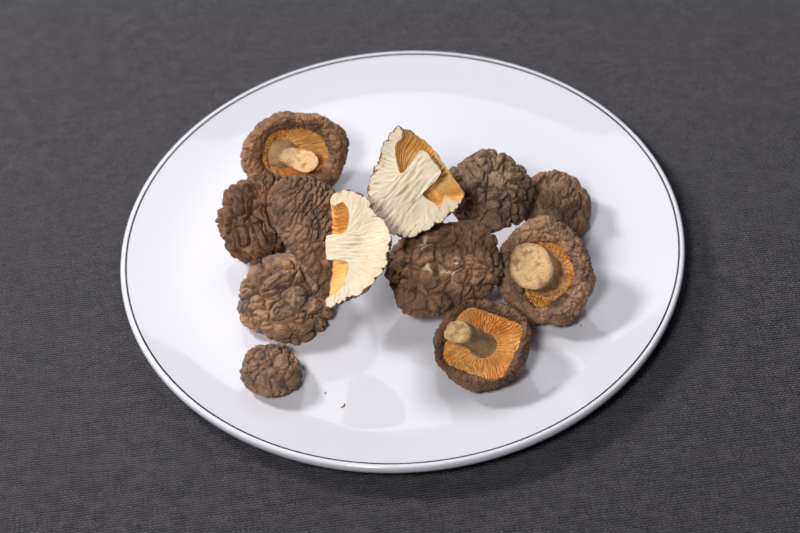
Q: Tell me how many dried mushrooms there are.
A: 12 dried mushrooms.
